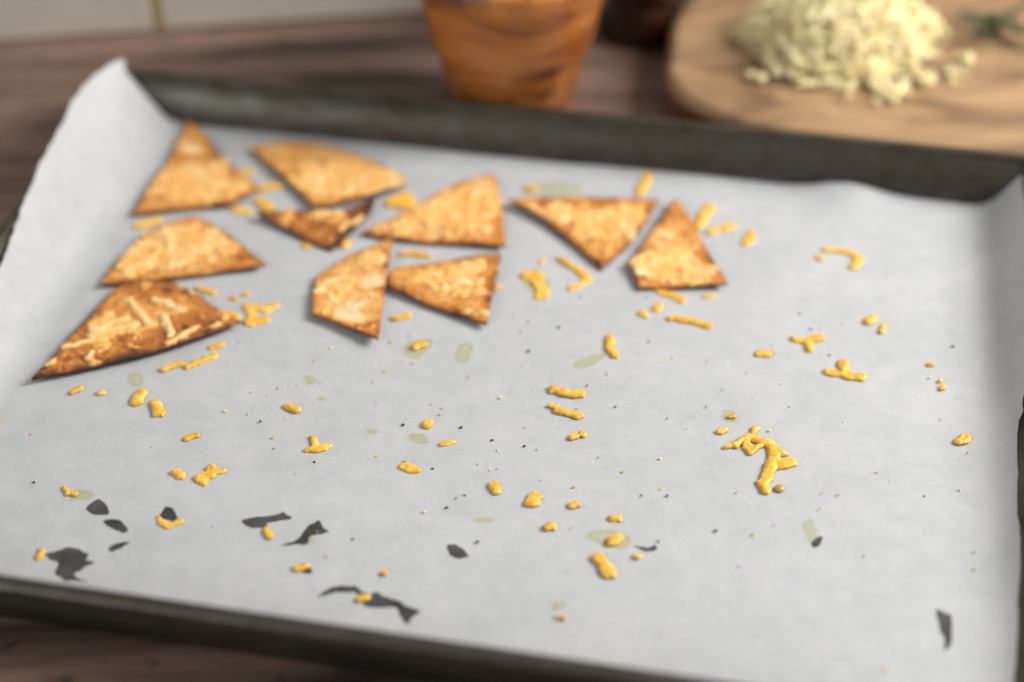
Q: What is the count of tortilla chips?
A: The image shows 10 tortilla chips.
